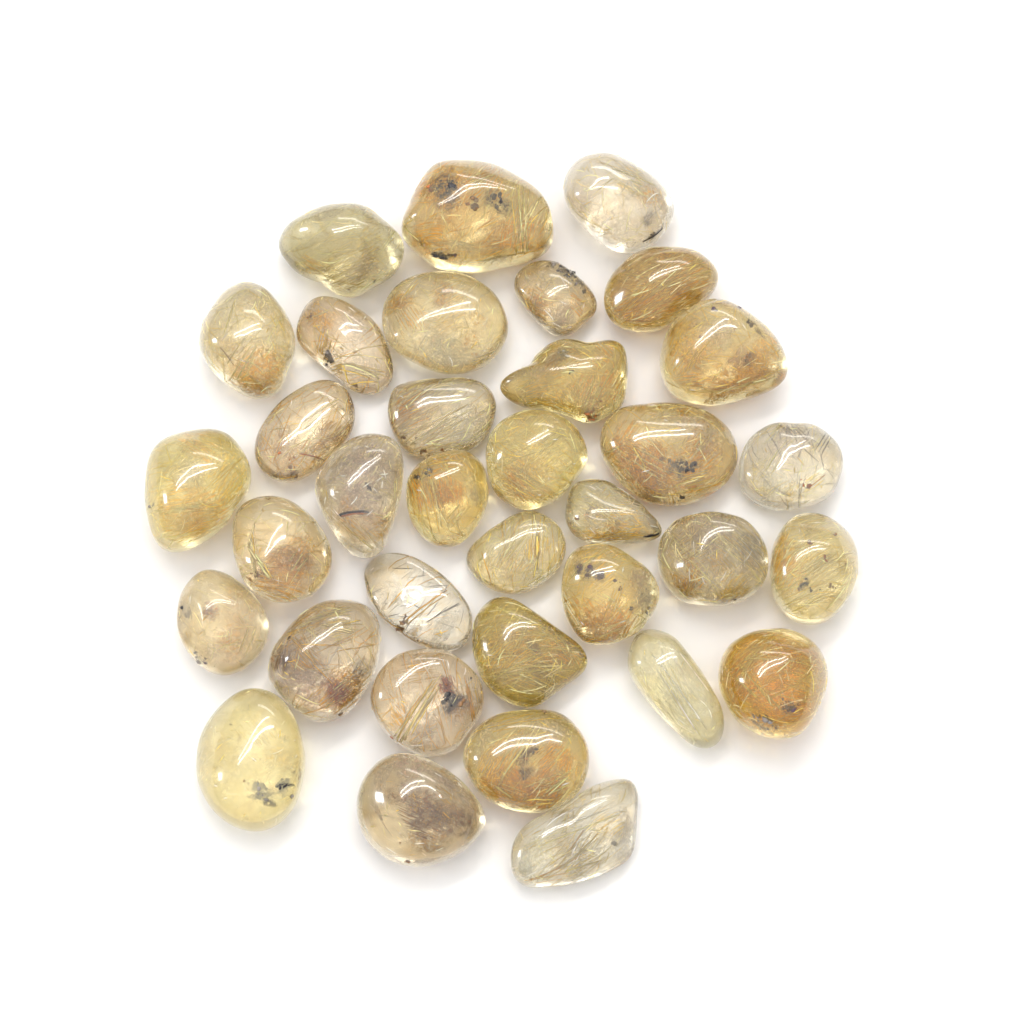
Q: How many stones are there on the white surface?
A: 35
